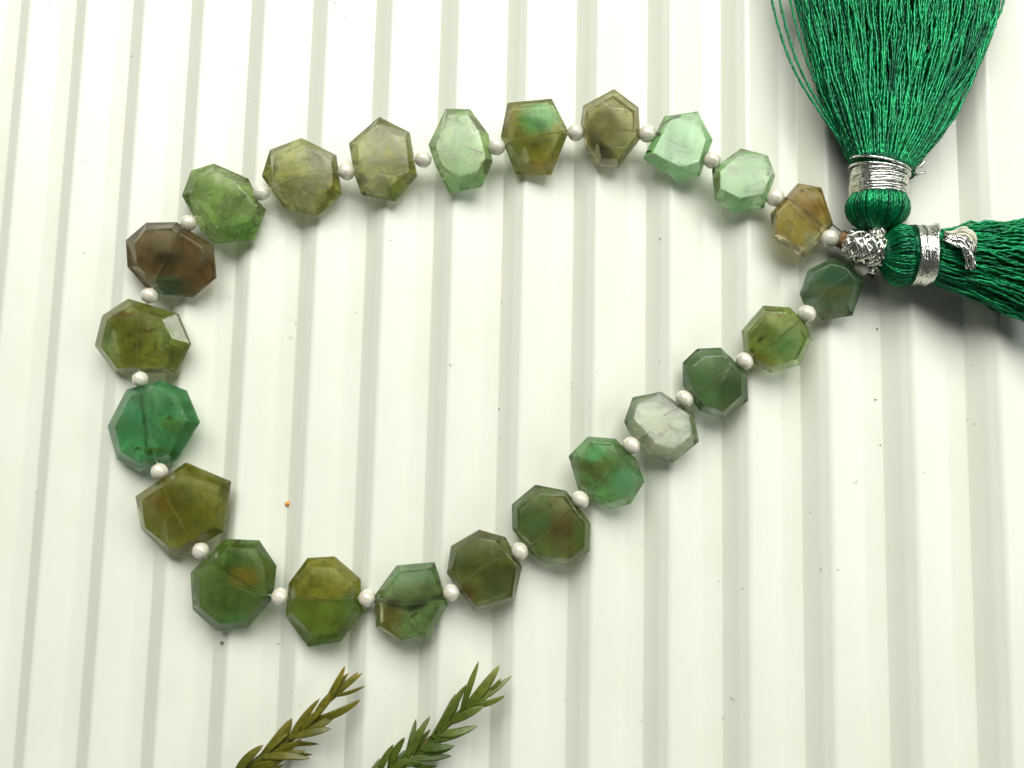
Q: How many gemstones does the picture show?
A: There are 23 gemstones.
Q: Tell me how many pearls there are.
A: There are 24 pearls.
